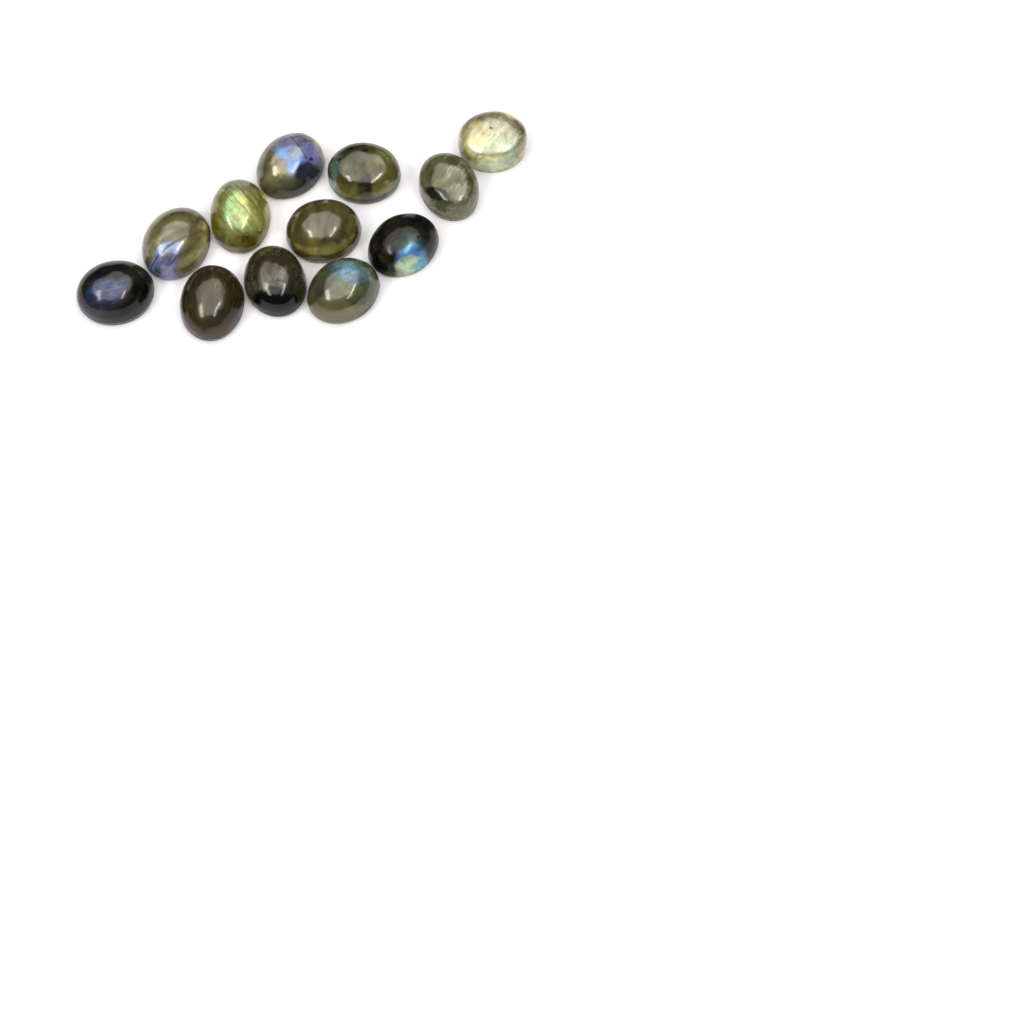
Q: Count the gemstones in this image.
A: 12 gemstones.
